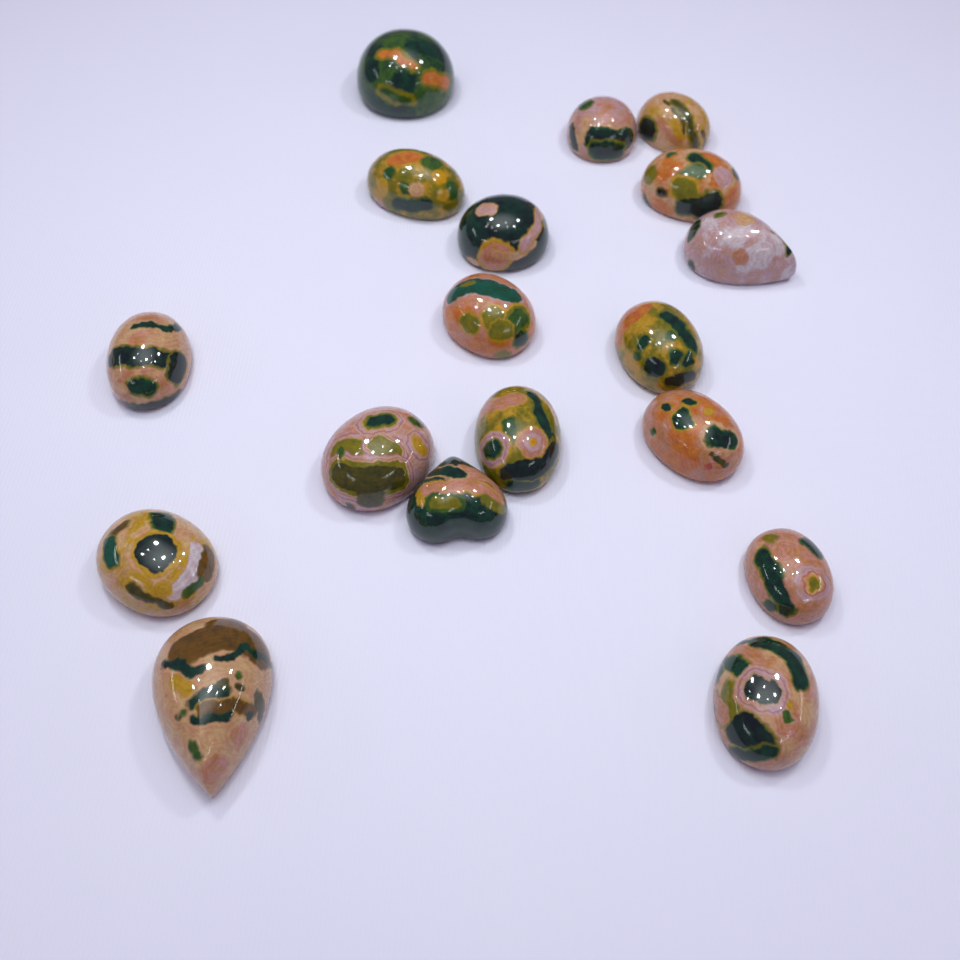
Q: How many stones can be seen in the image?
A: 18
